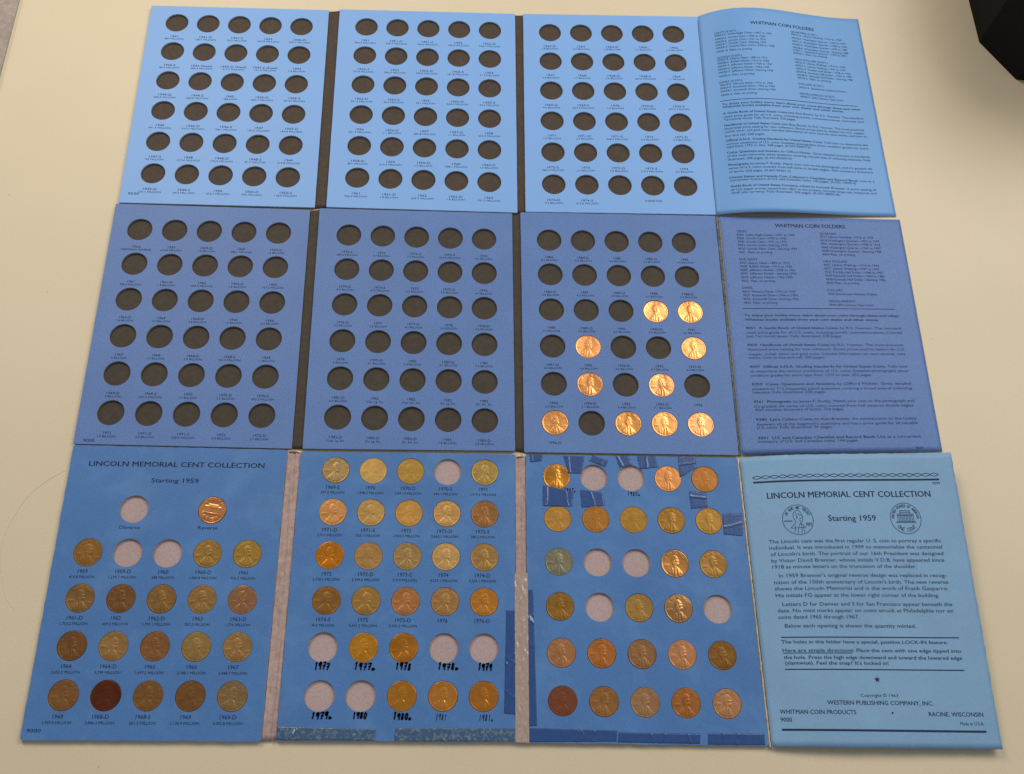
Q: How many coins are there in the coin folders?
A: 77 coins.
